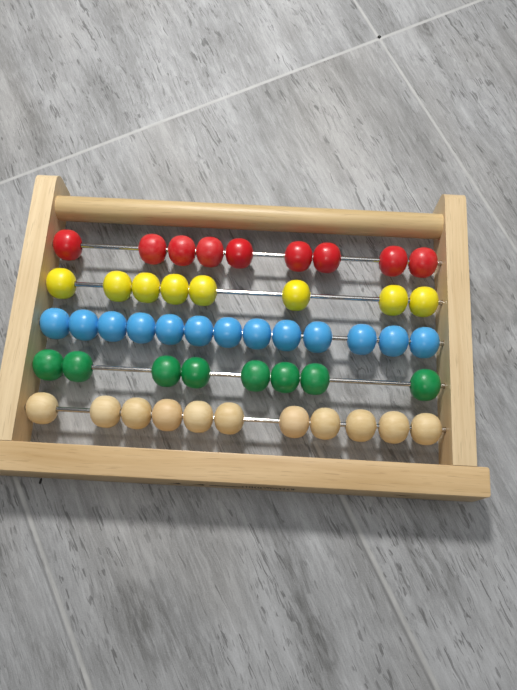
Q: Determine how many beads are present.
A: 49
